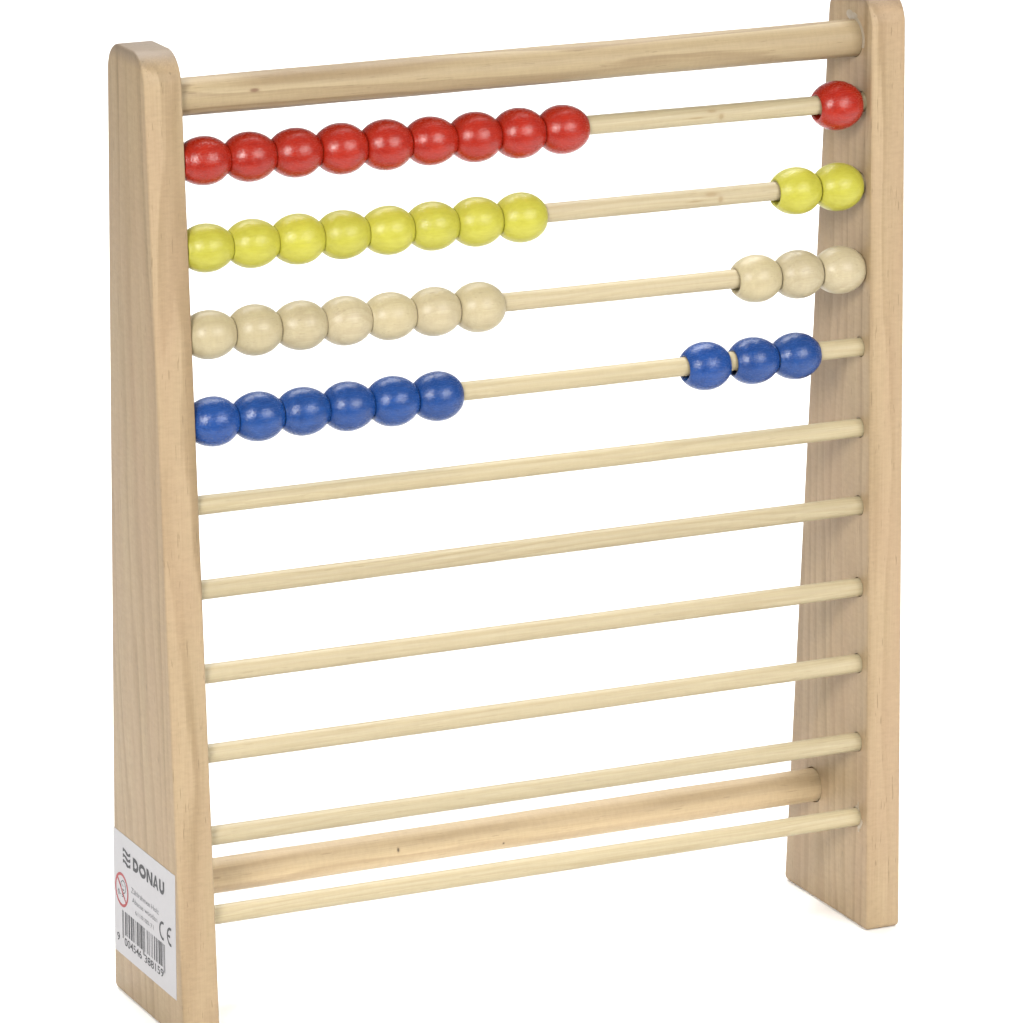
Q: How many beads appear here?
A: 39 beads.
